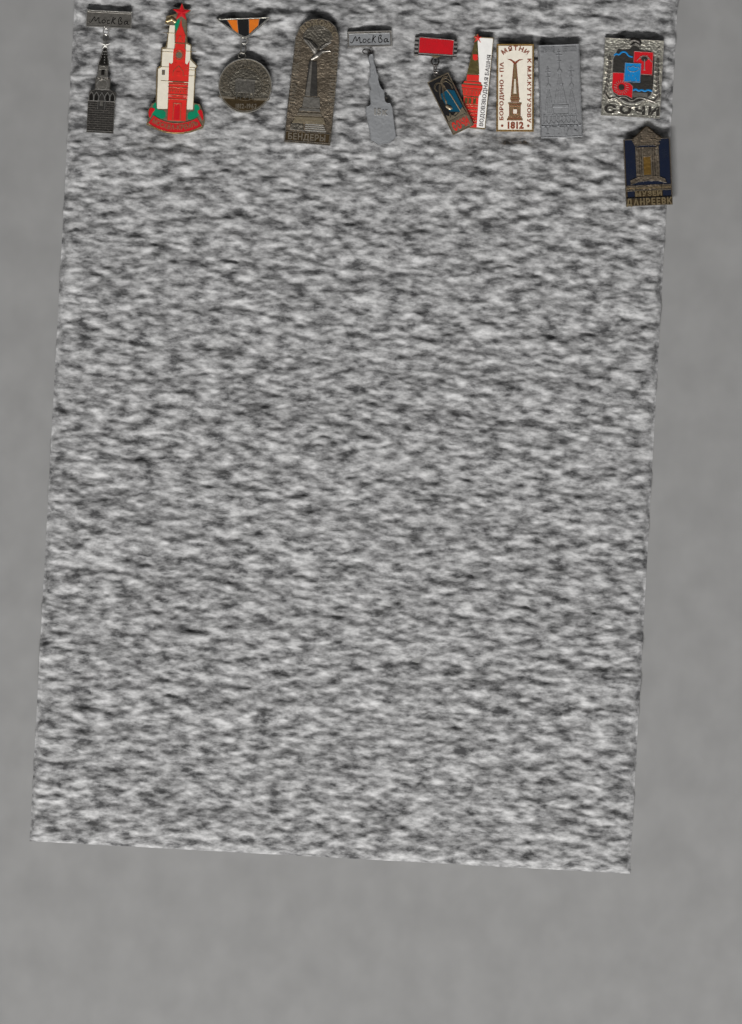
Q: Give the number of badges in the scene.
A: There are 11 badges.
